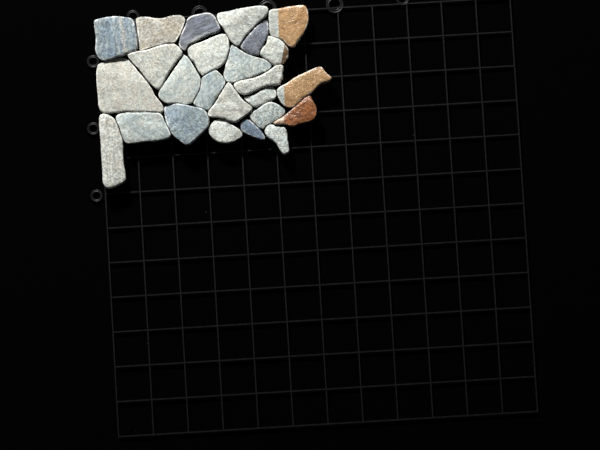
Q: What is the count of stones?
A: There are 25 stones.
